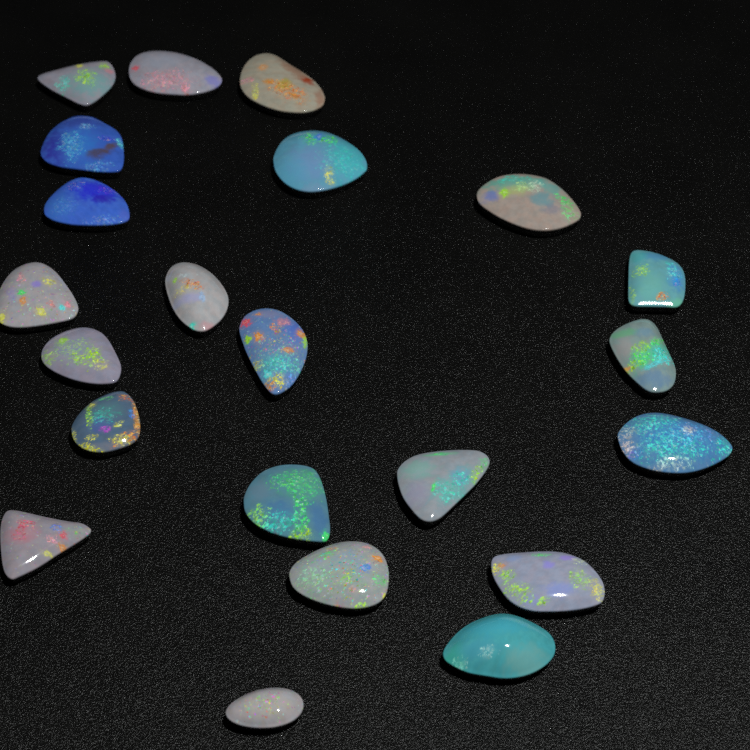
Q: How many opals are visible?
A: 22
